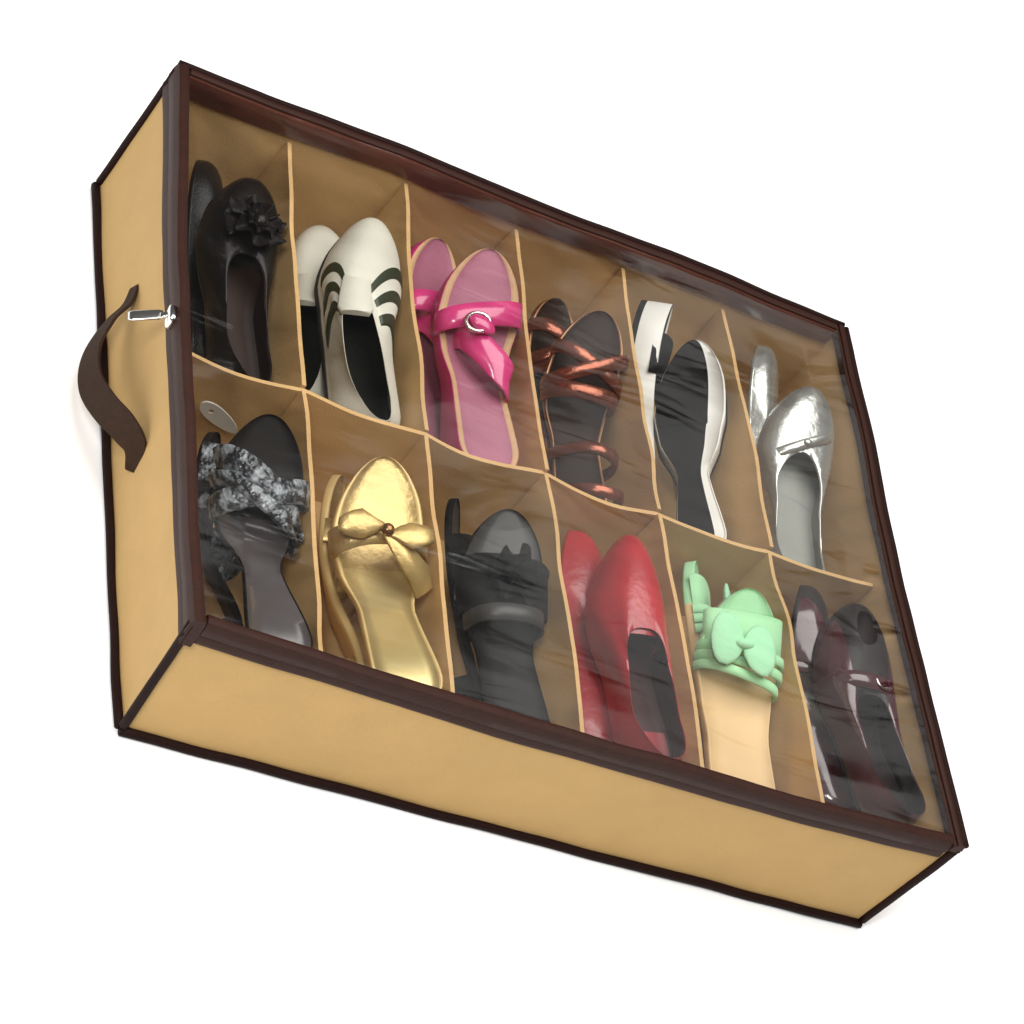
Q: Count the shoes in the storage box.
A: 24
